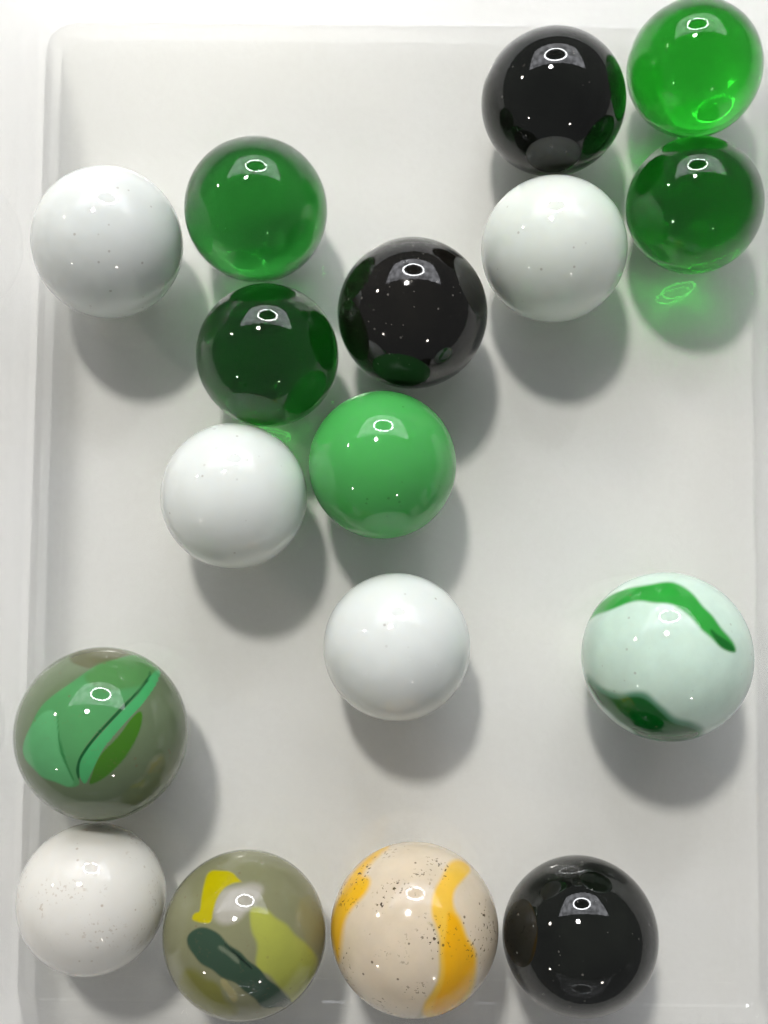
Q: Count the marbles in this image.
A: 17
